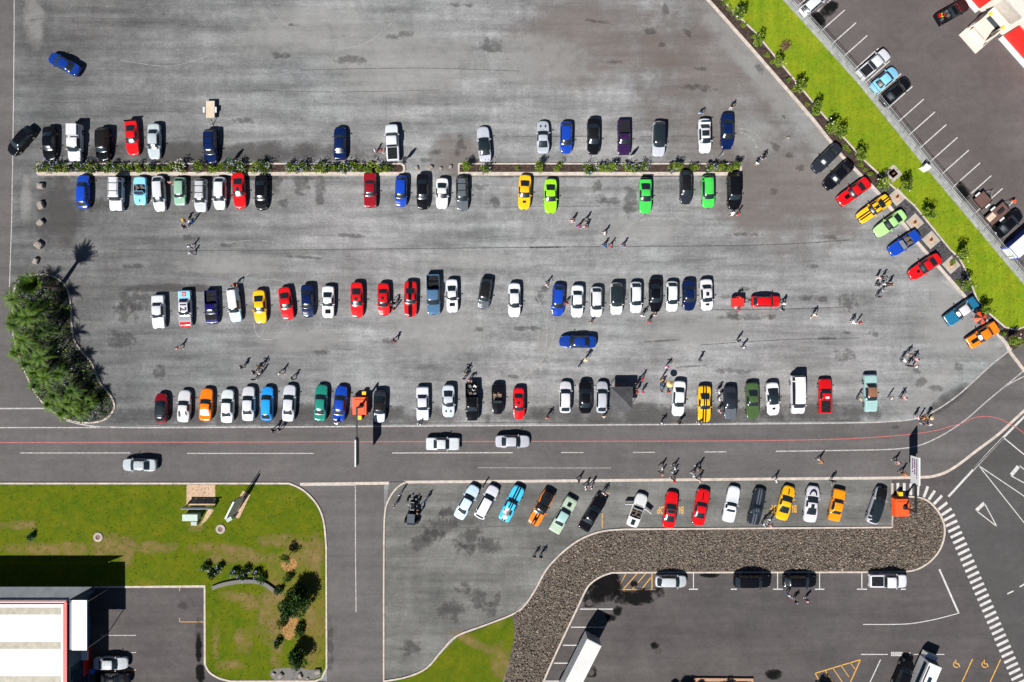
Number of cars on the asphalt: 131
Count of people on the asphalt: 128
